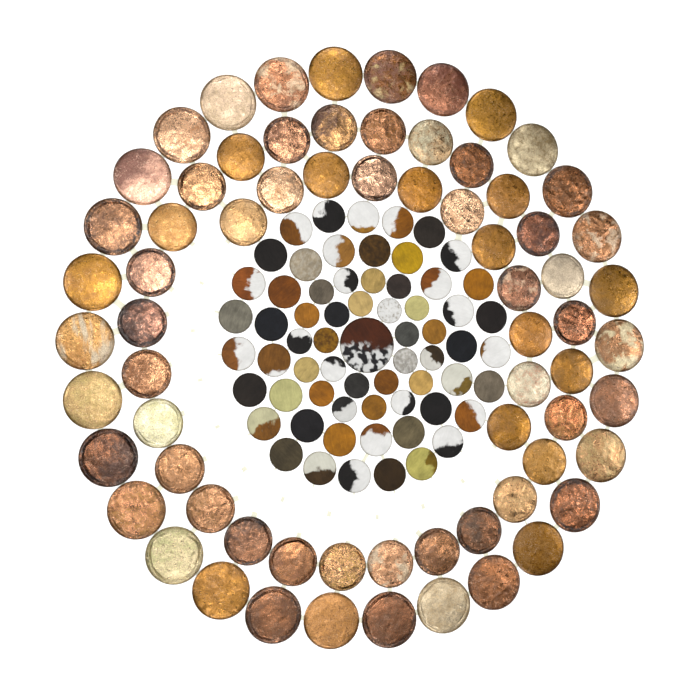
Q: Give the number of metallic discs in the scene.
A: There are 69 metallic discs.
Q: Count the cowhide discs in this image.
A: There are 65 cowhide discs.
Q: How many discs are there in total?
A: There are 134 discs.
